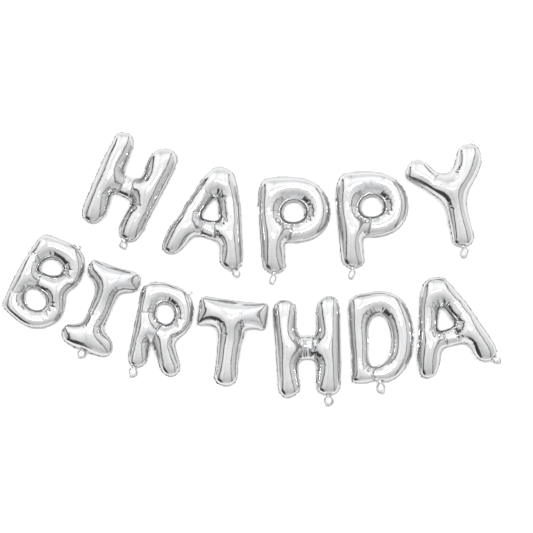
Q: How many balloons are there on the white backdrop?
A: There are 12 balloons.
